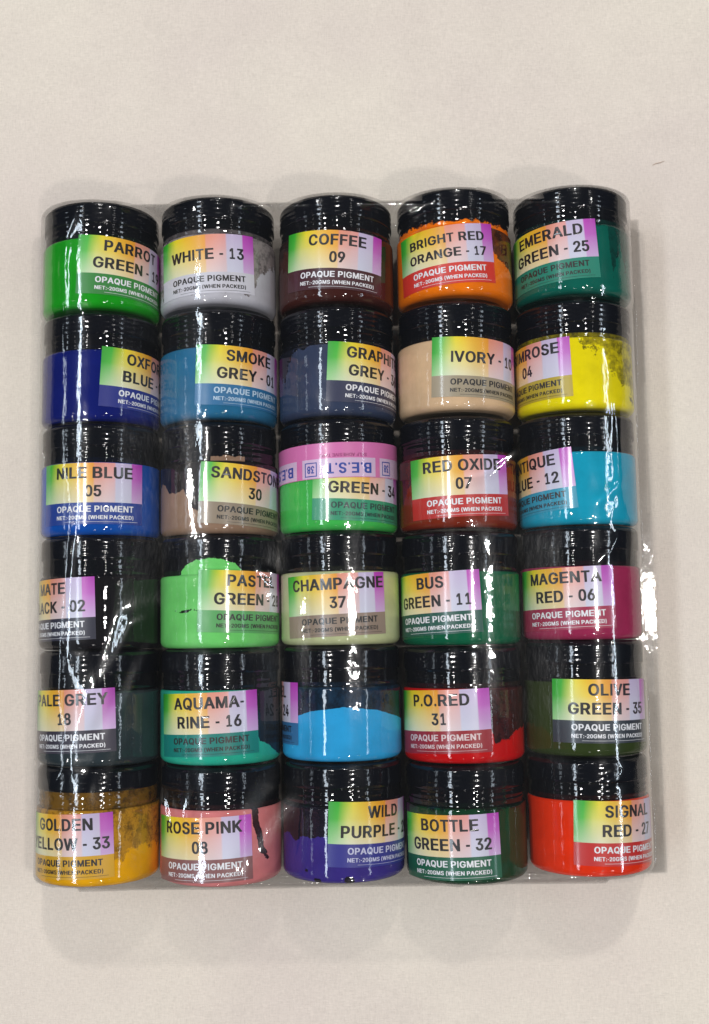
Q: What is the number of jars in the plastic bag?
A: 30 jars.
